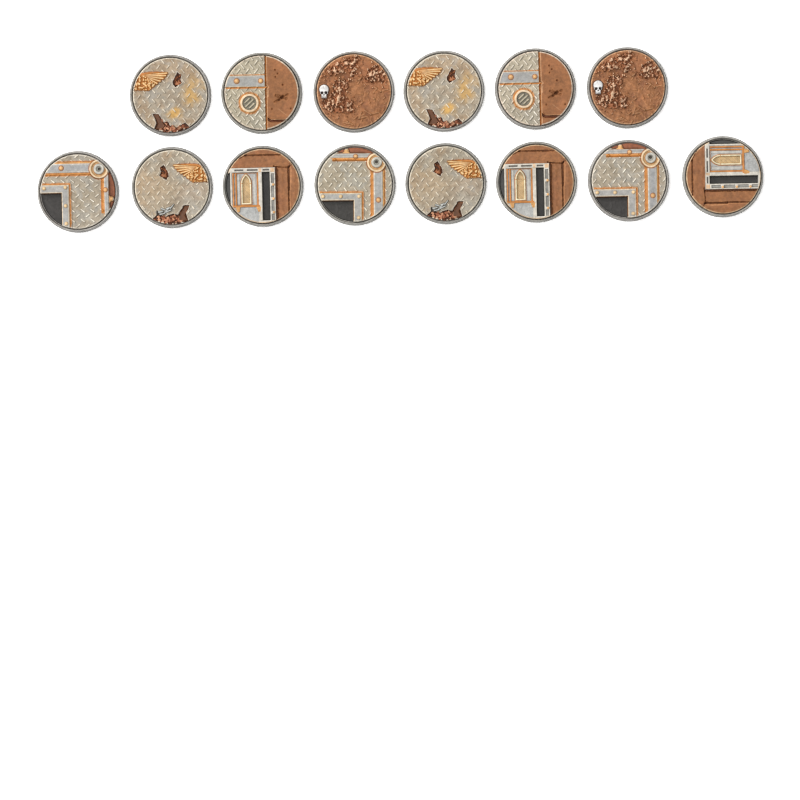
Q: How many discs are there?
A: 14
